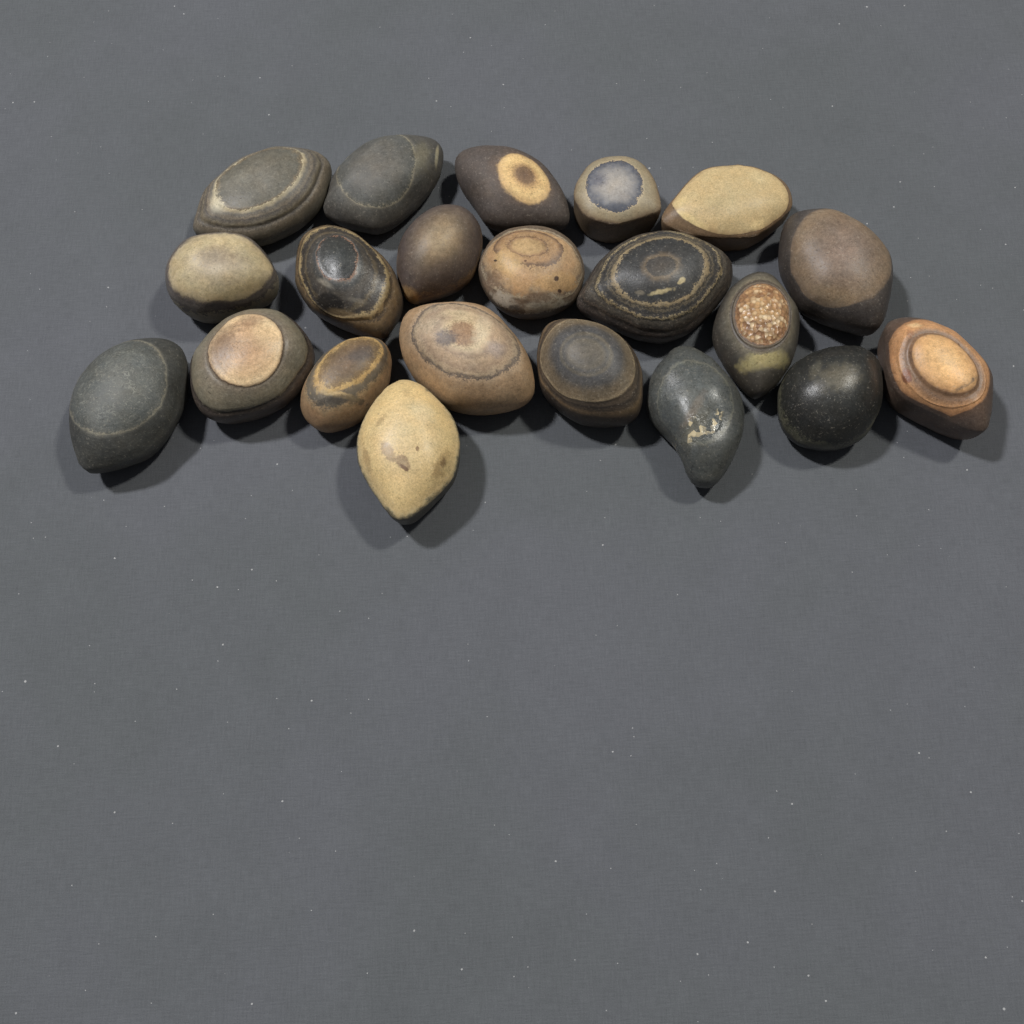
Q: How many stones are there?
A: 21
